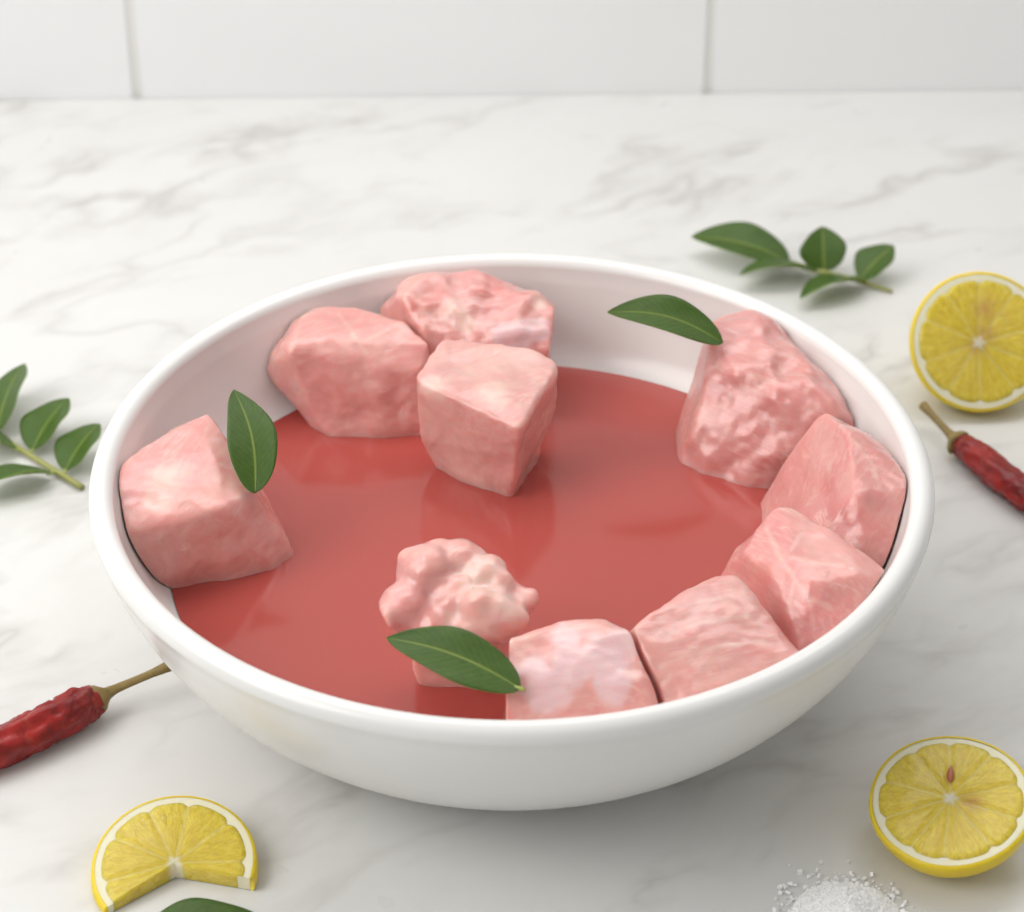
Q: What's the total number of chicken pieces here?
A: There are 10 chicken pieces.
